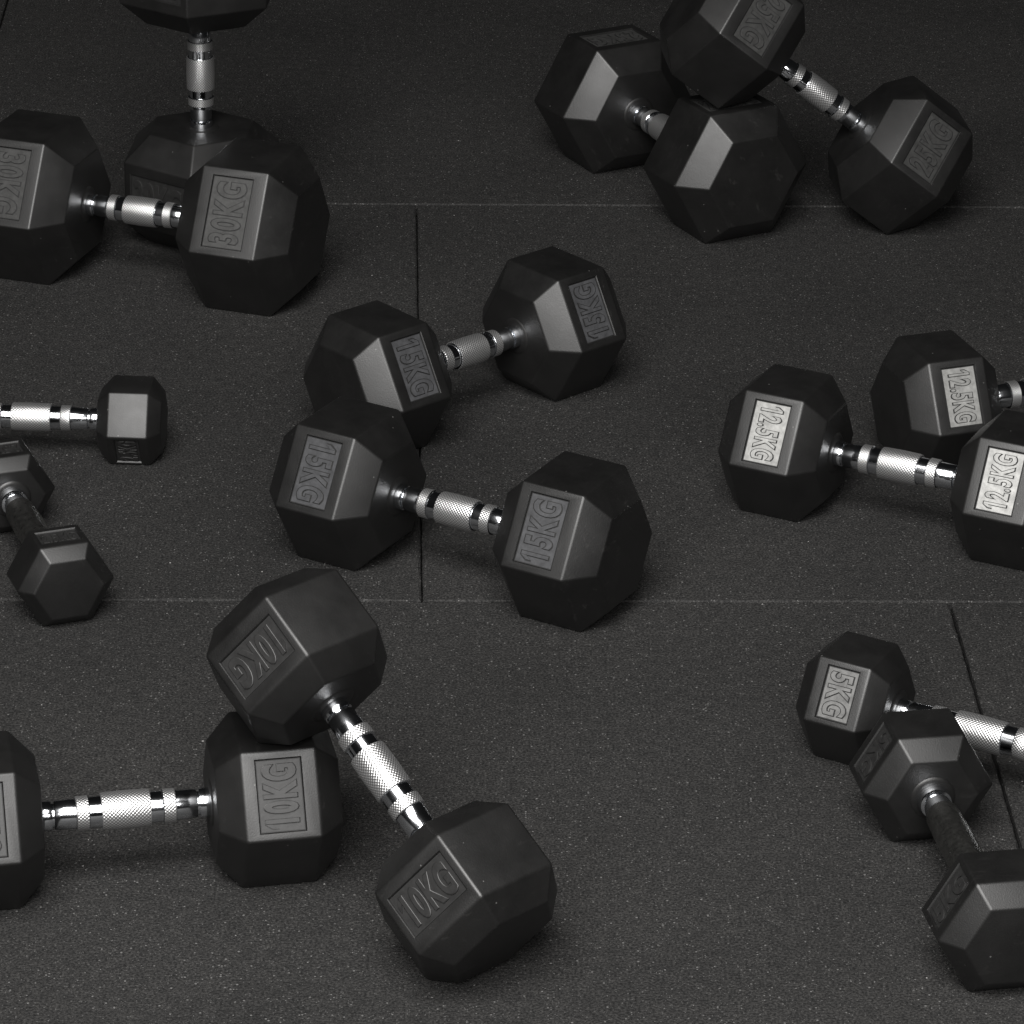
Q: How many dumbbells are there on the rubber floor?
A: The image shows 14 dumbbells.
